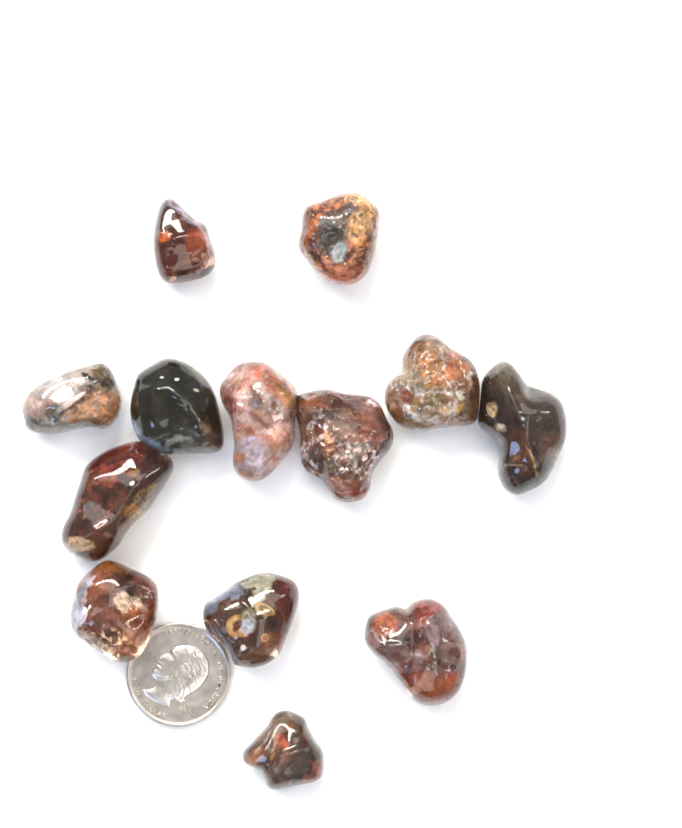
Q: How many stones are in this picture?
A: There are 13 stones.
